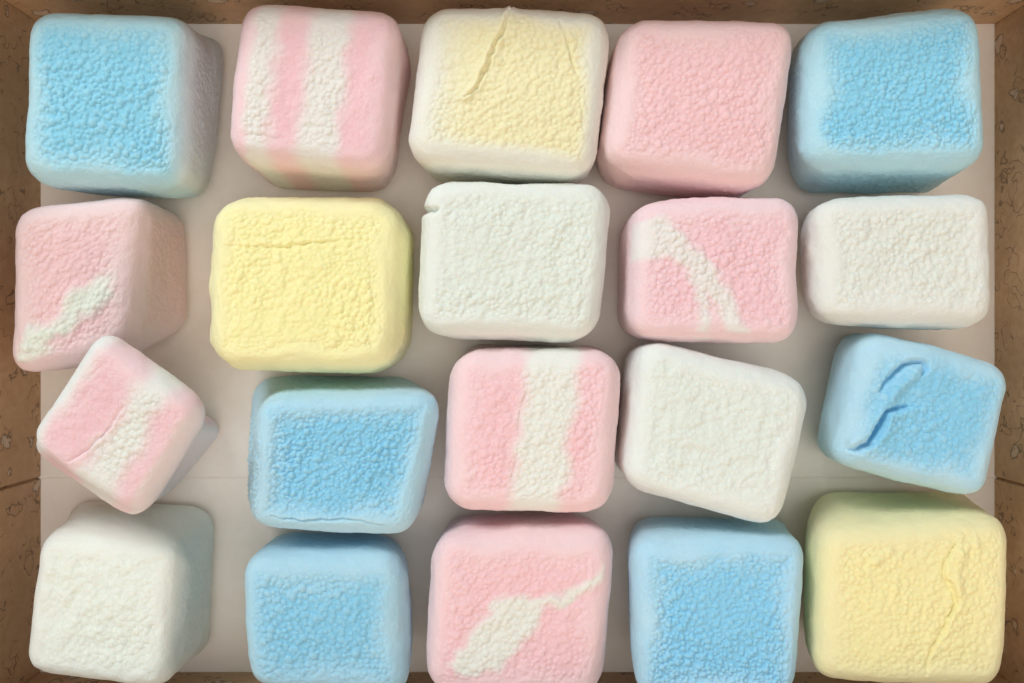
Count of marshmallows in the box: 20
